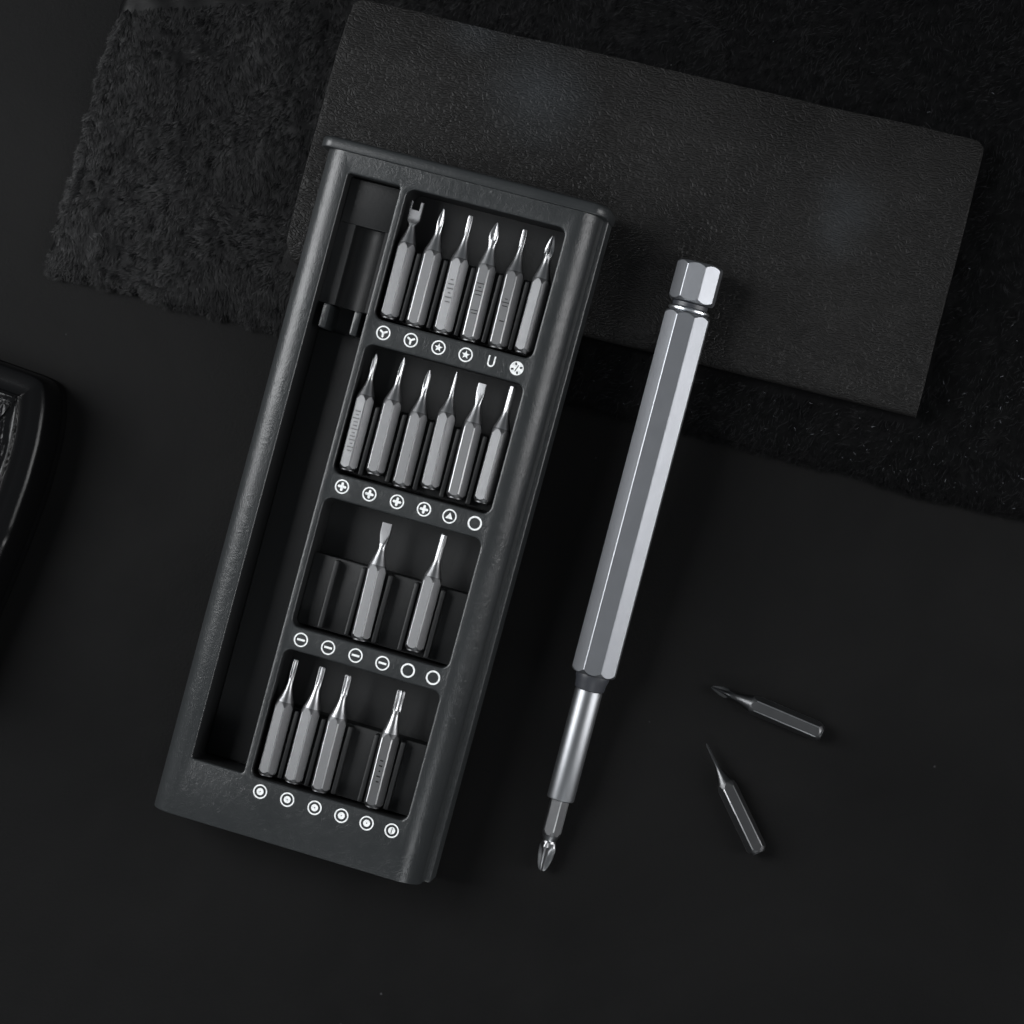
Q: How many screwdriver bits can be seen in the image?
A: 21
